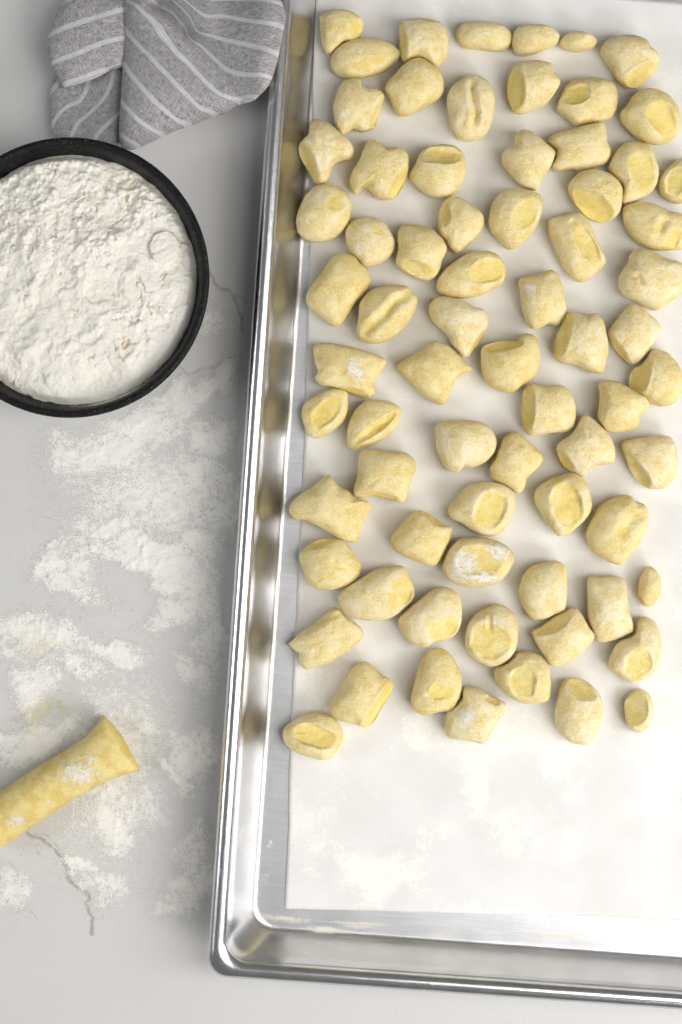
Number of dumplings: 72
